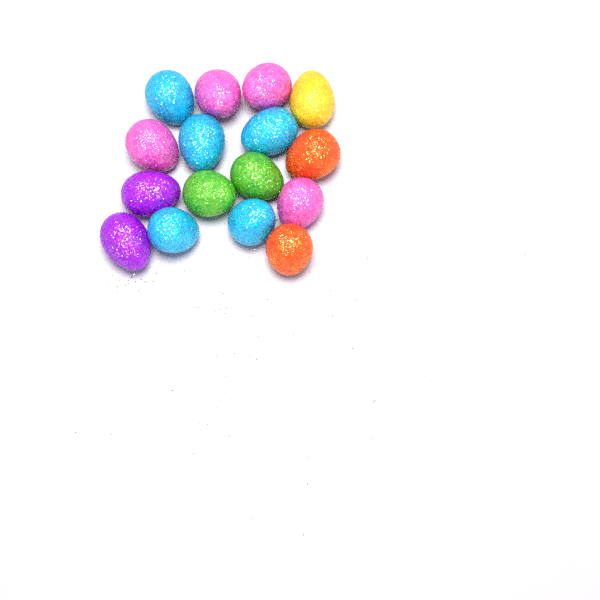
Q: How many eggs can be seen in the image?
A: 16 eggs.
